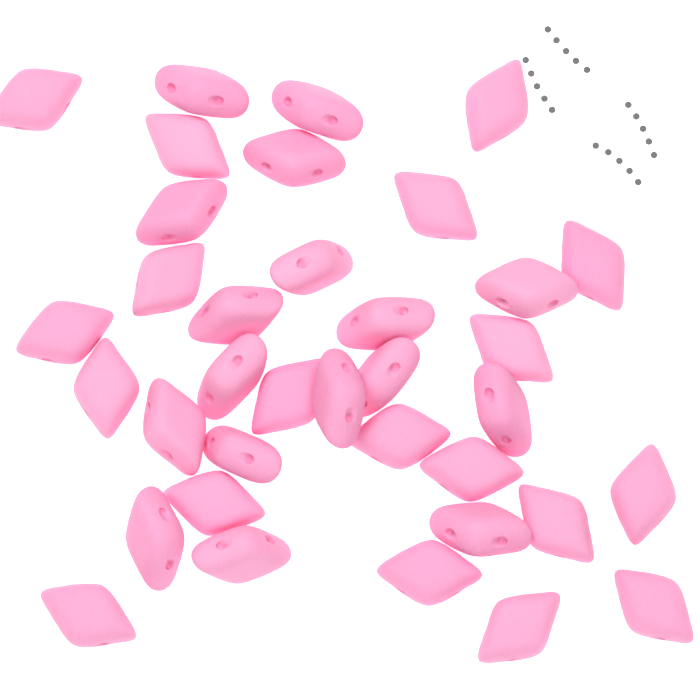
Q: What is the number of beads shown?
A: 36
